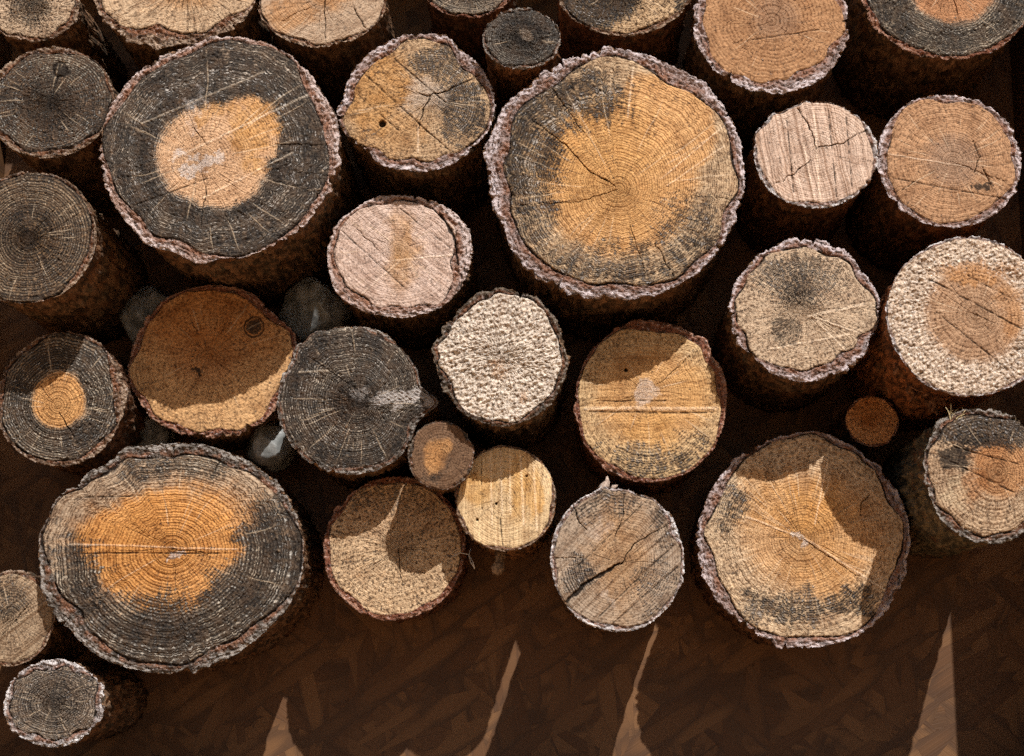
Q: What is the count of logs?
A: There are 33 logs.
